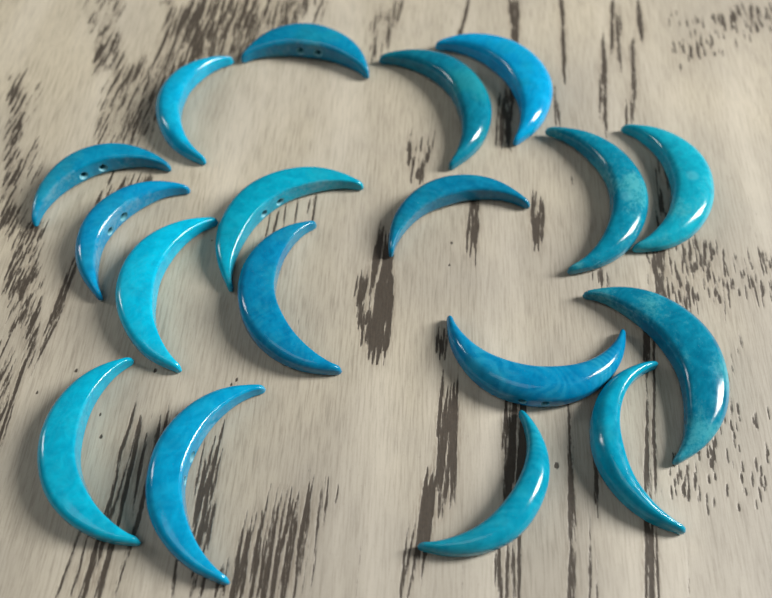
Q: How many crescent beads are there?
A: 18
